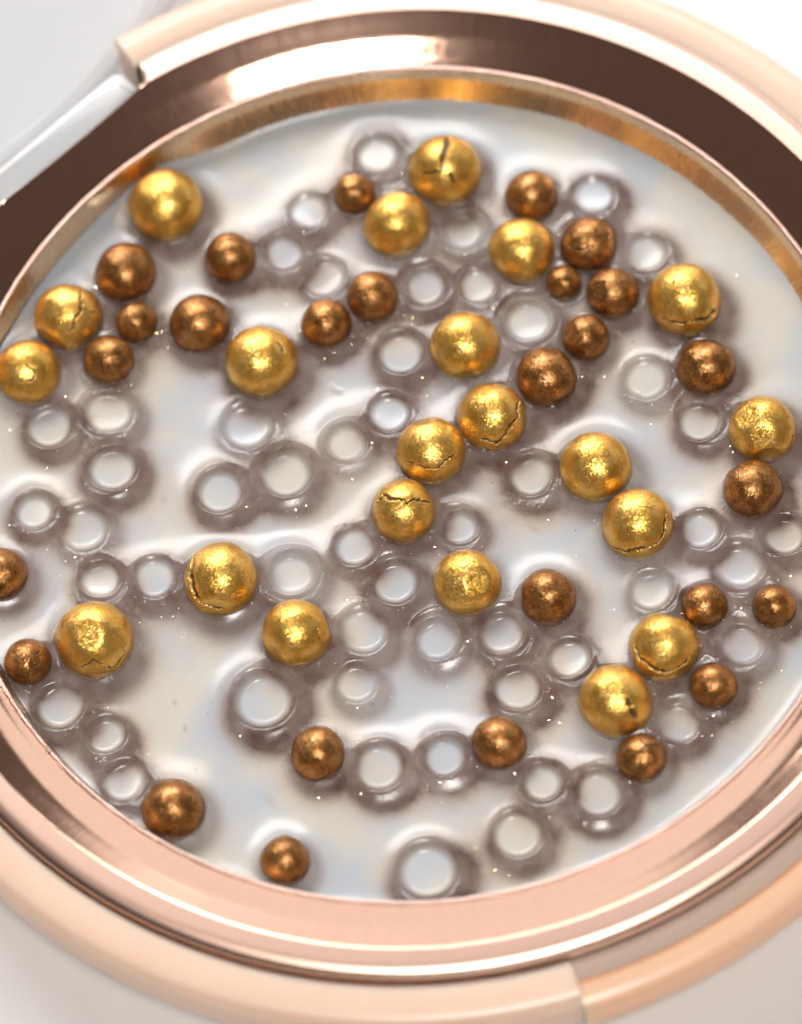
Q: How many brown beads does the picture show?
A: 27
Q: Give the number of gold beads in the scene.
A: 21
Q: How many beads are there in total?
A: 48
